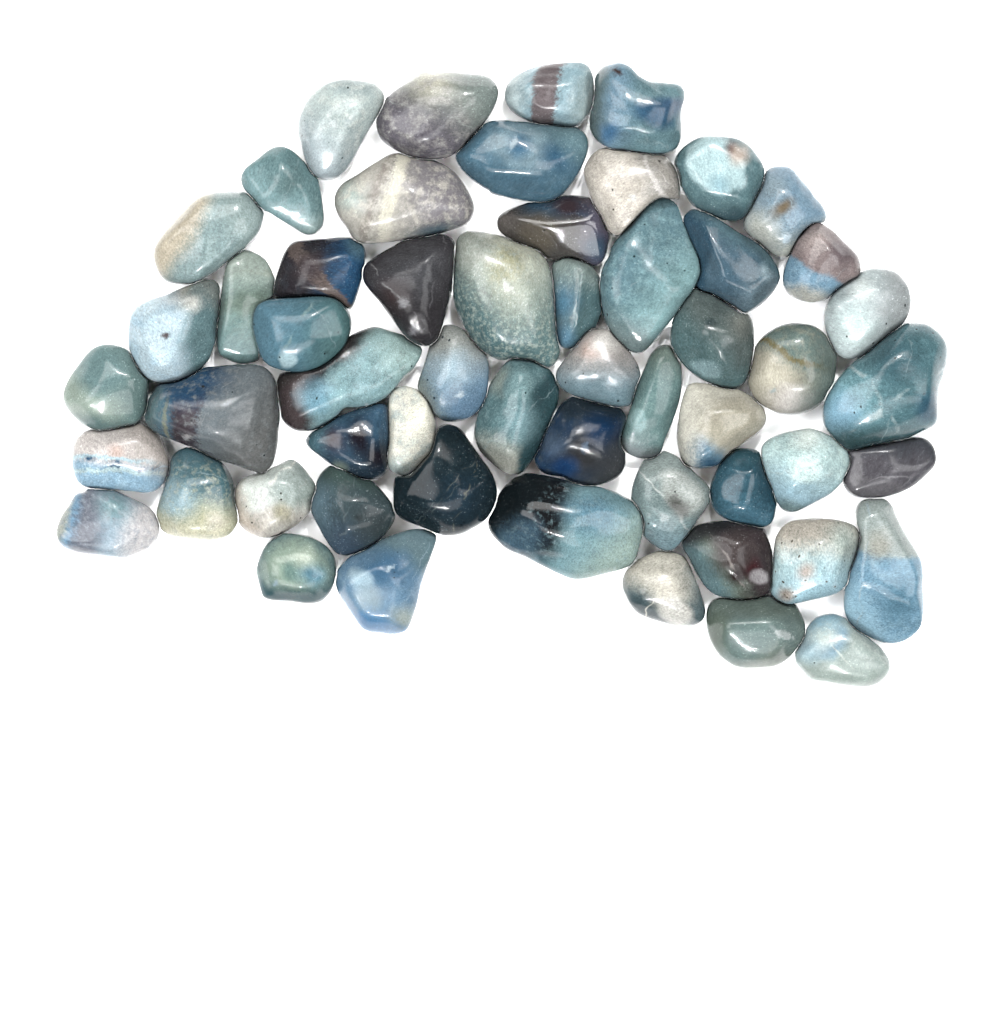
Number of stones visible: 56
